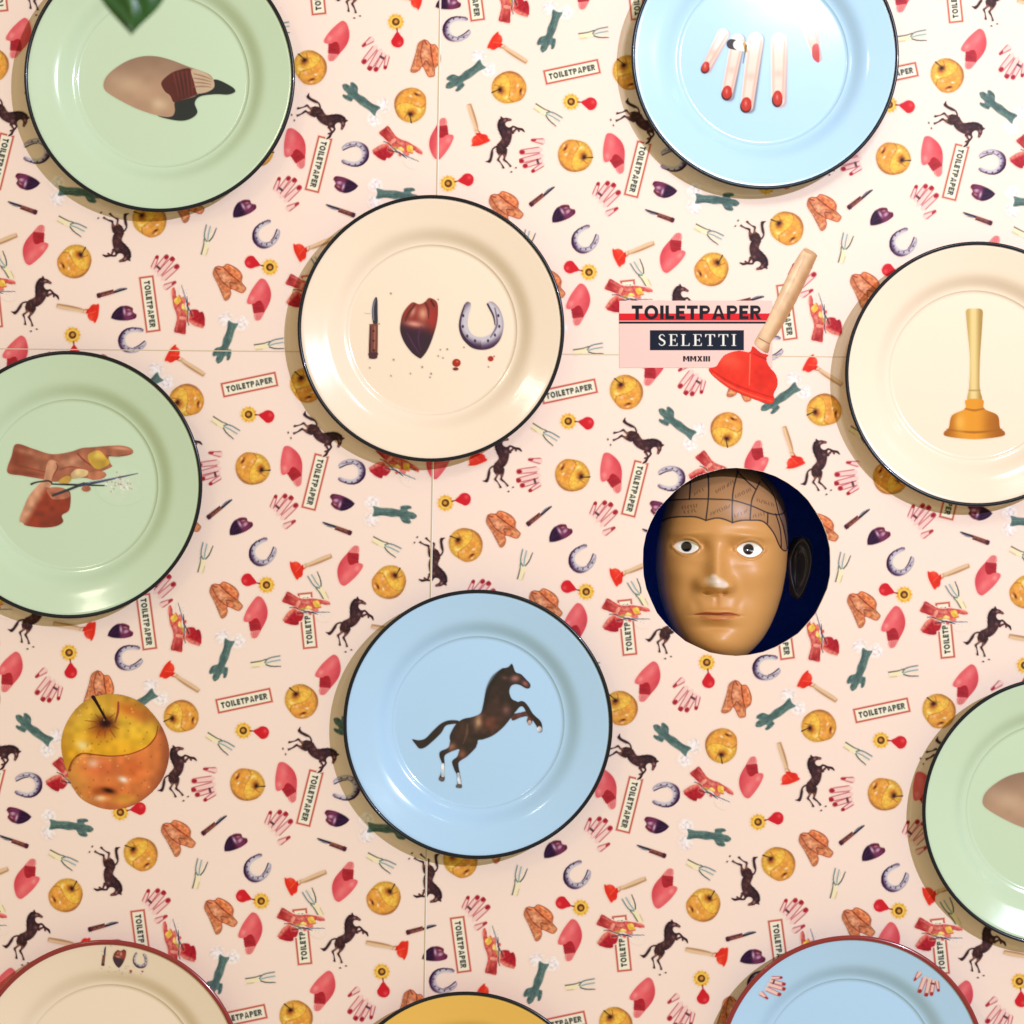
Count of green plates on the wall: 3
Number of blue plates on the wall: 3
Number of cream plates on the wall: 3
